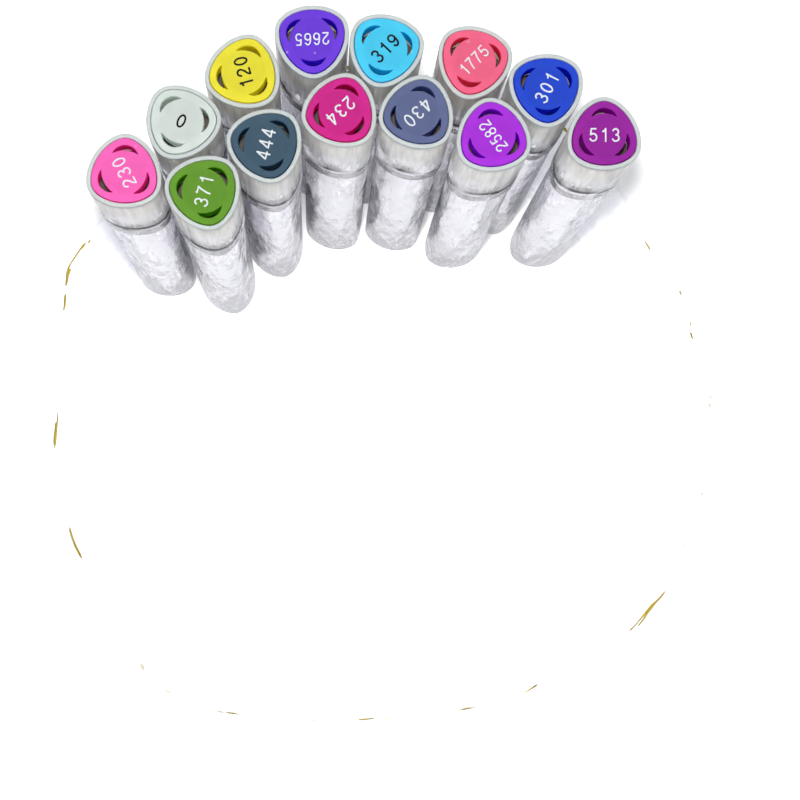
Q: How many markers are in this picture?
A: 13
